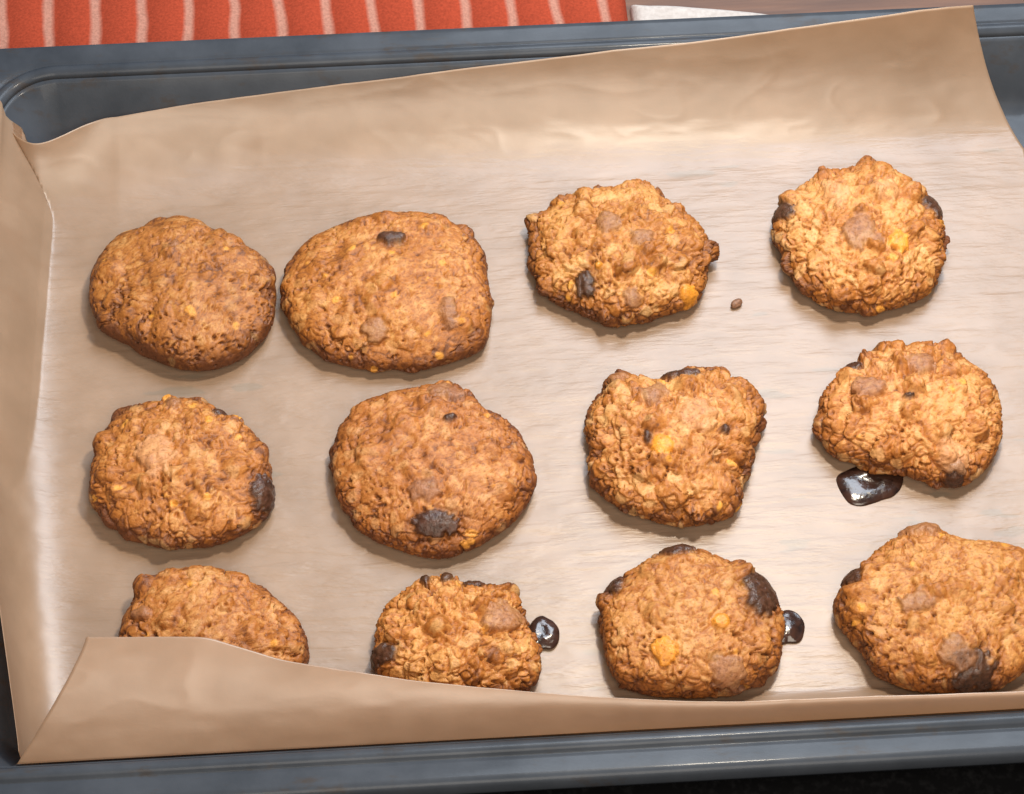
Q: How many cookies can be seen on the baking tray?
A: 12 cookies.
